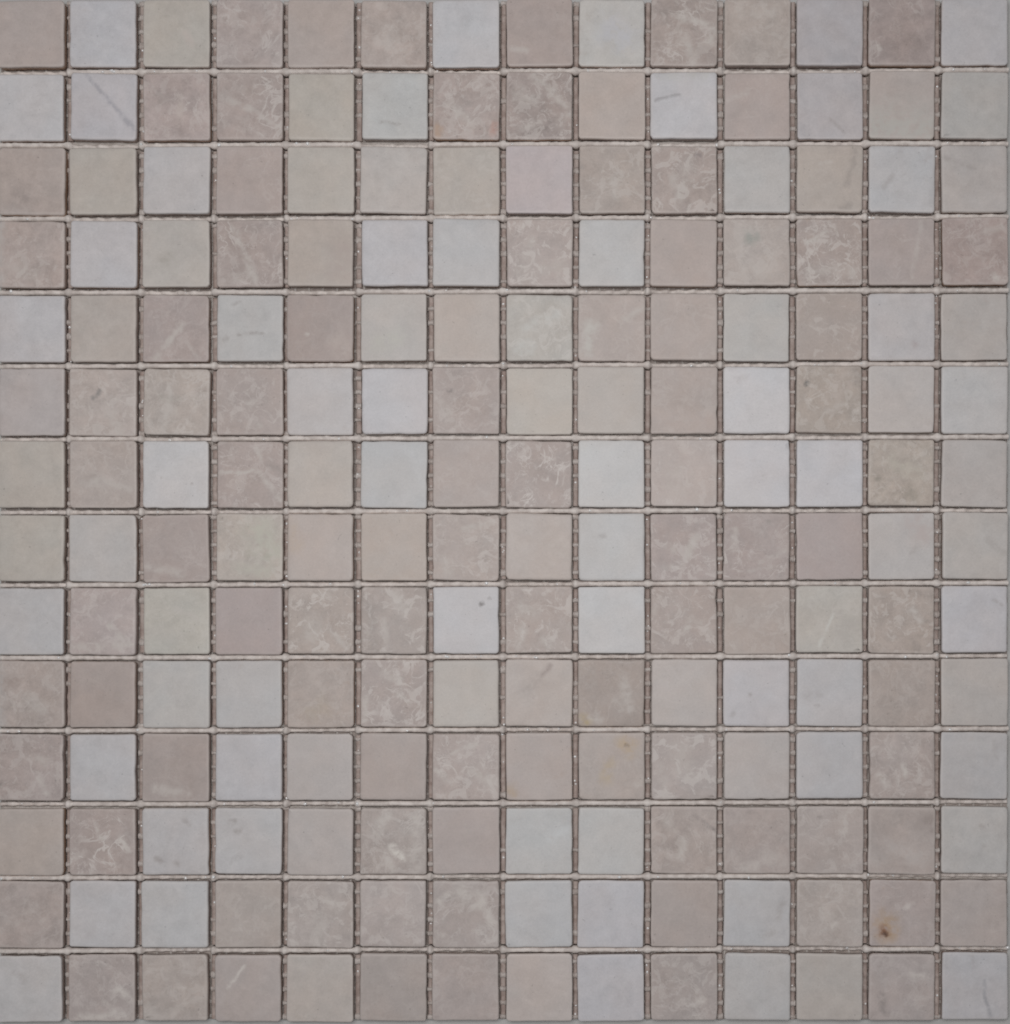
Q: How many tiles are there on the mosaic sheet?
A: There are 196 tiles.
